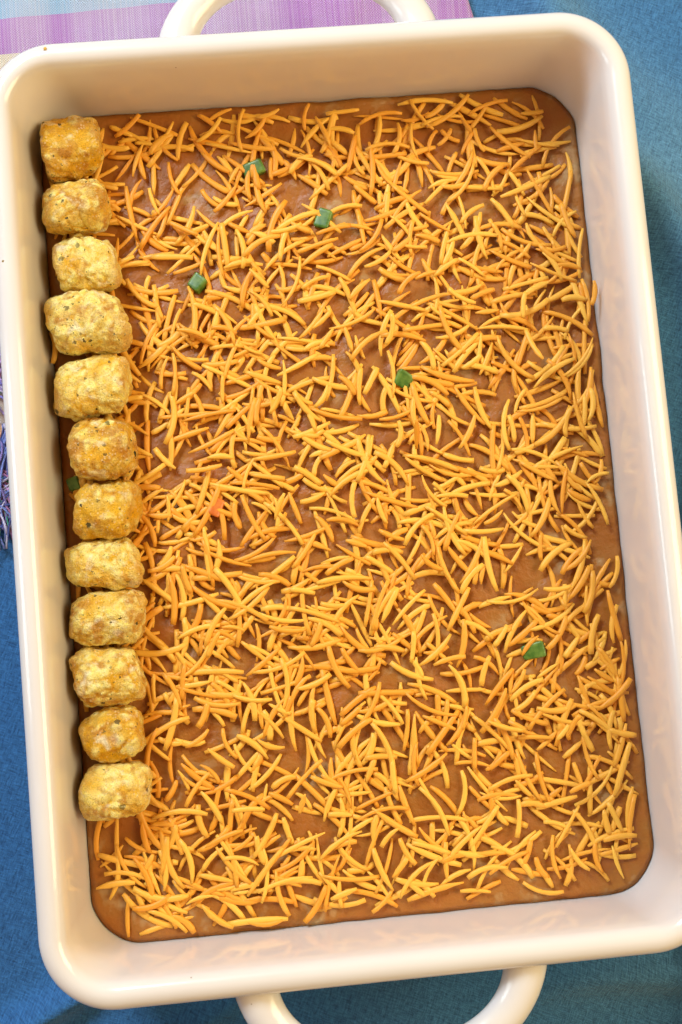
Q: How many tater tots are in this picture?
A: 12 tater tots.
